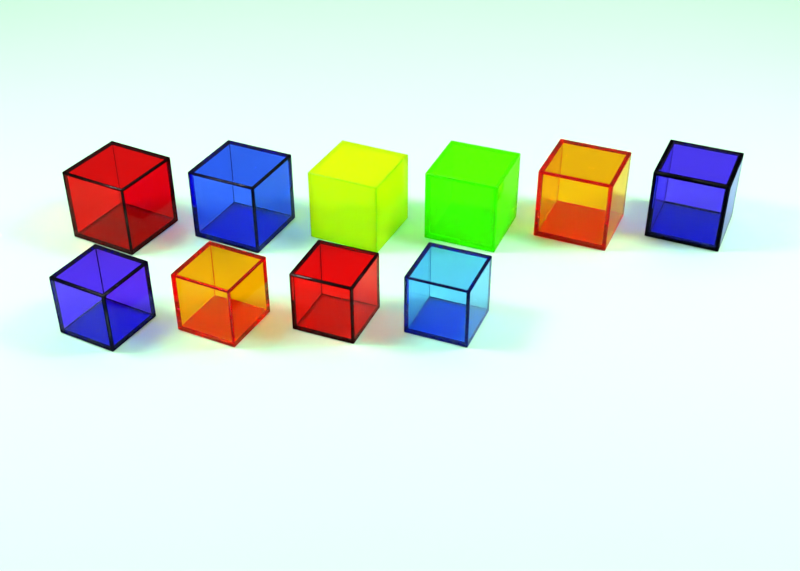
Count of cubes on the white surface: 10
